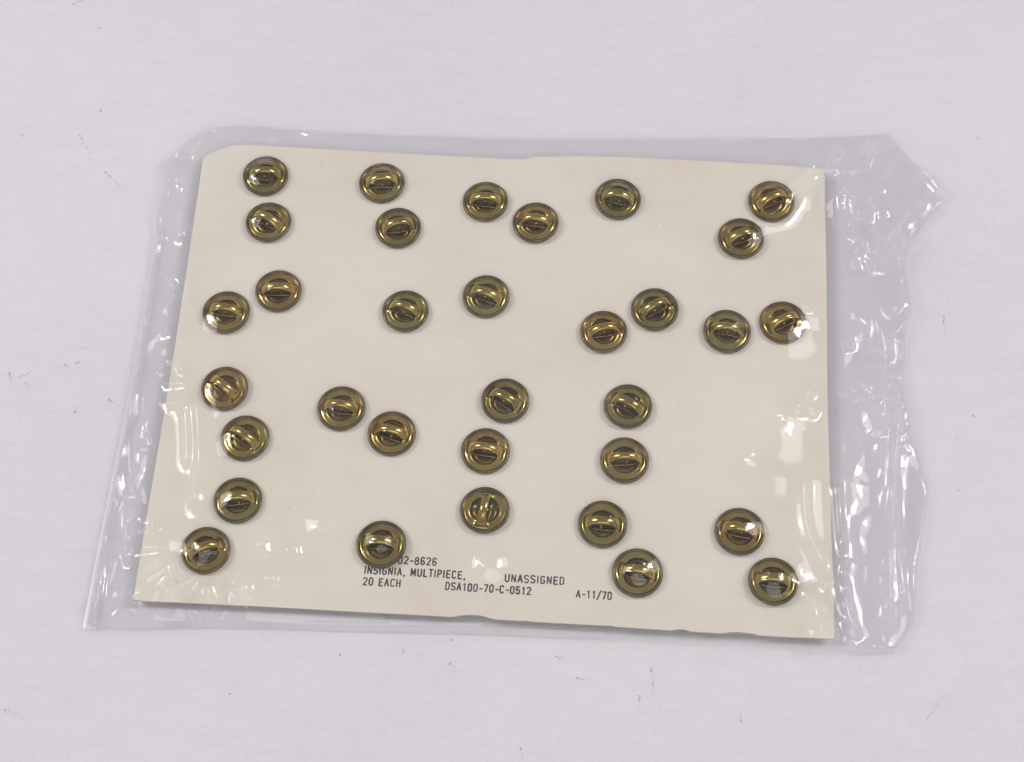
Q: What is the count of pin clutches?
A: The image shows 33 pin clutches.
